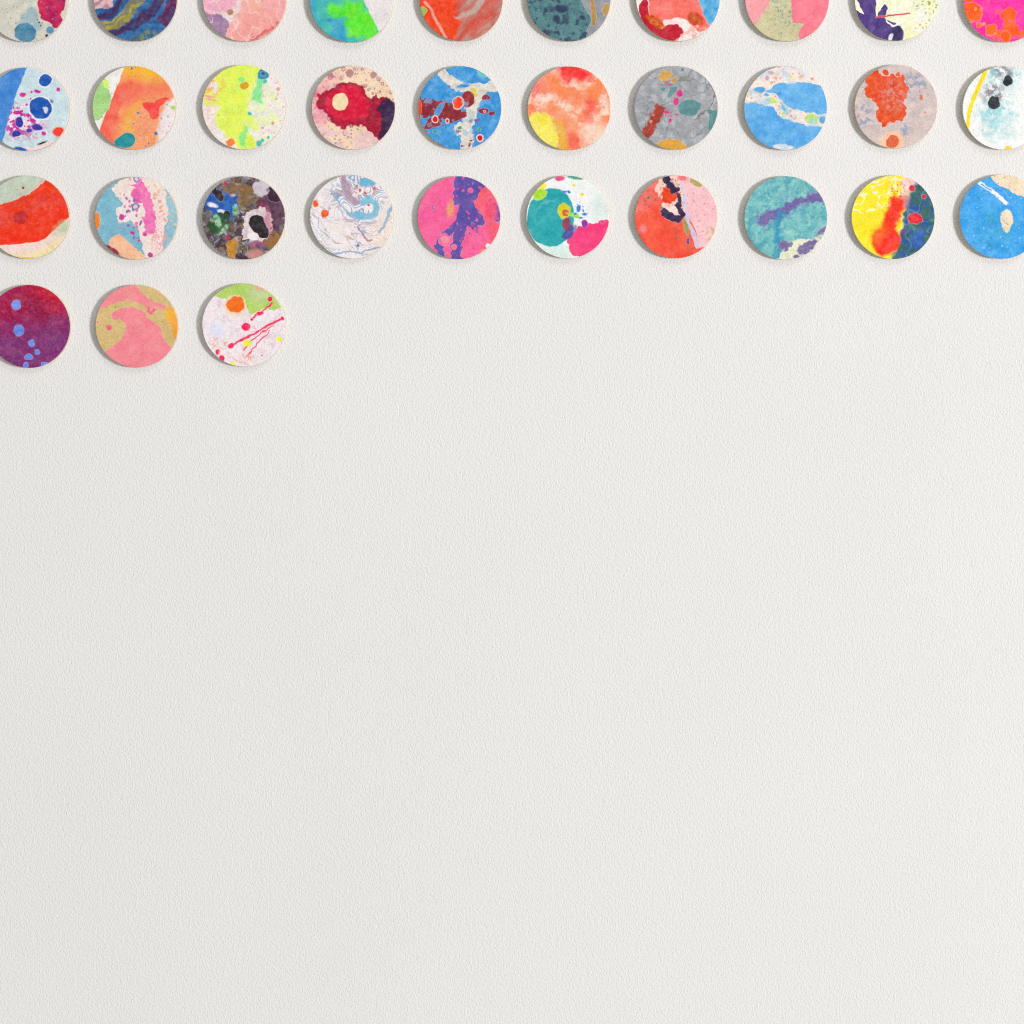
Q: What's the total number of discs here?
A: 33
